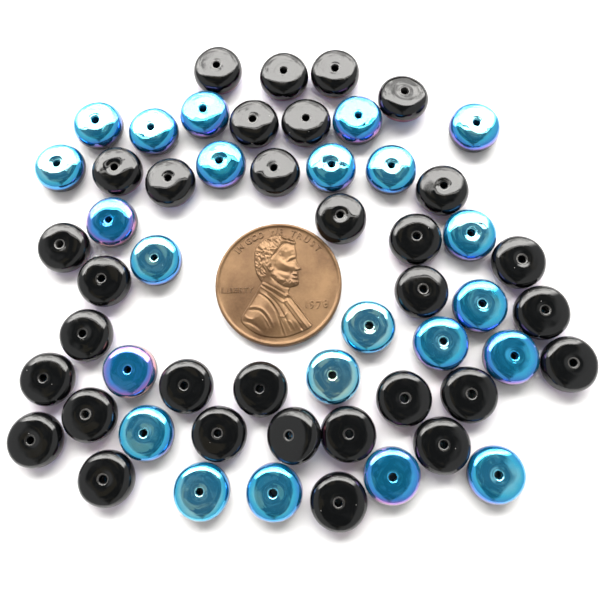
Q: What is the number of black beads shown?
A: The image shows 32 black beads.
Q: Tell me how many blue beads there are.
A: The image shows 23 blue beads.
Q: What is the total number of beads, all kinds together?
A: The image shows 55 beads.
